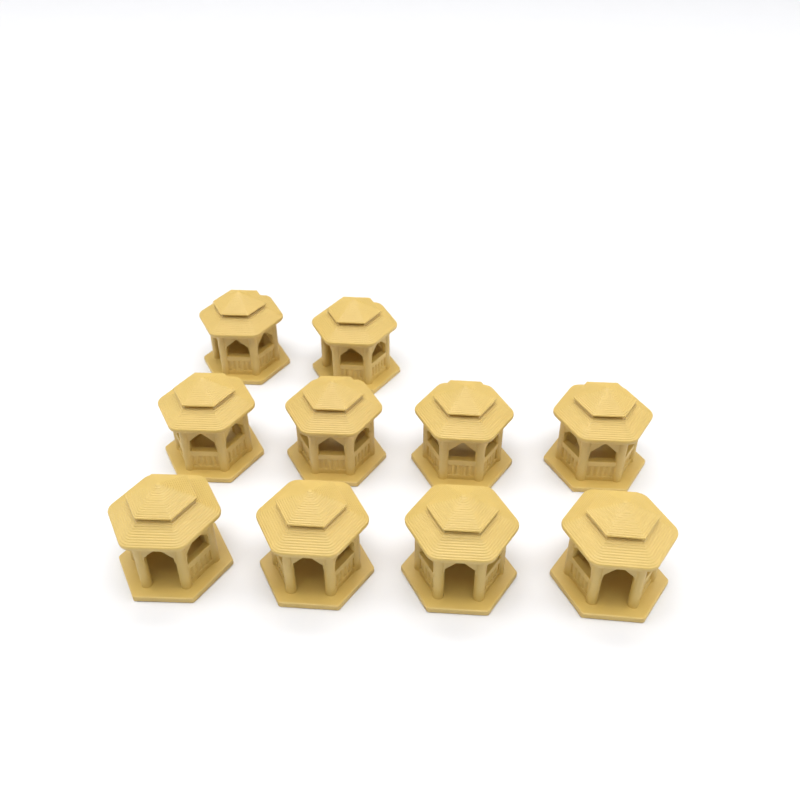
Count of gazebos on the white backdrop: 10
